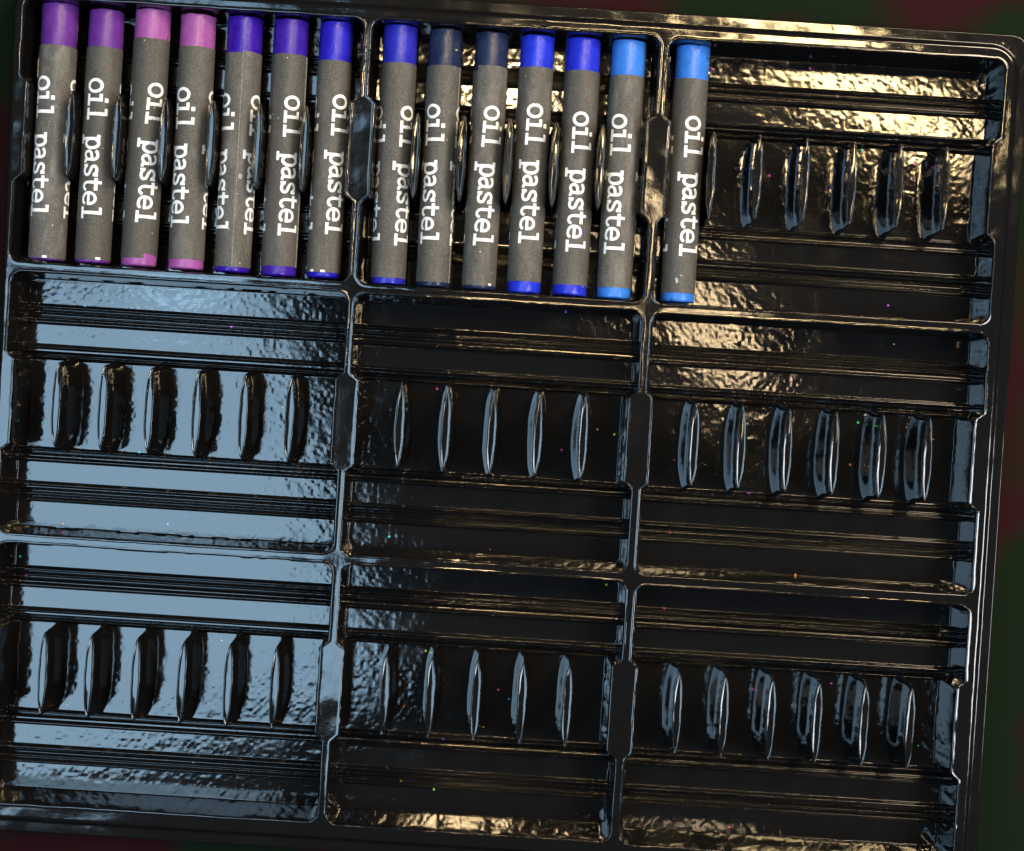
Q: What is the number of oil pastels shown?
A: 14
